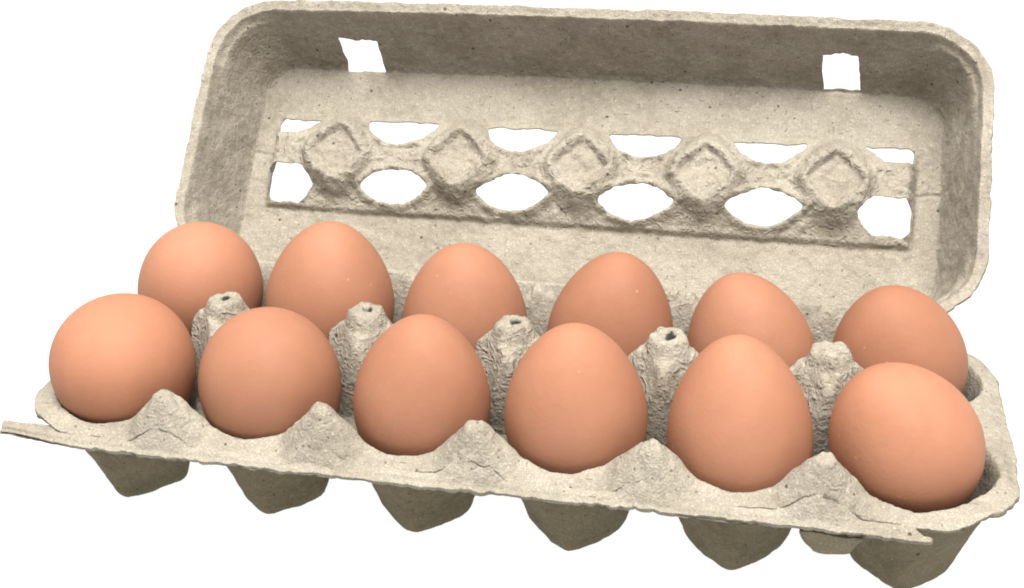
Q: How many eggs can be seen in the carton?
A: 12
